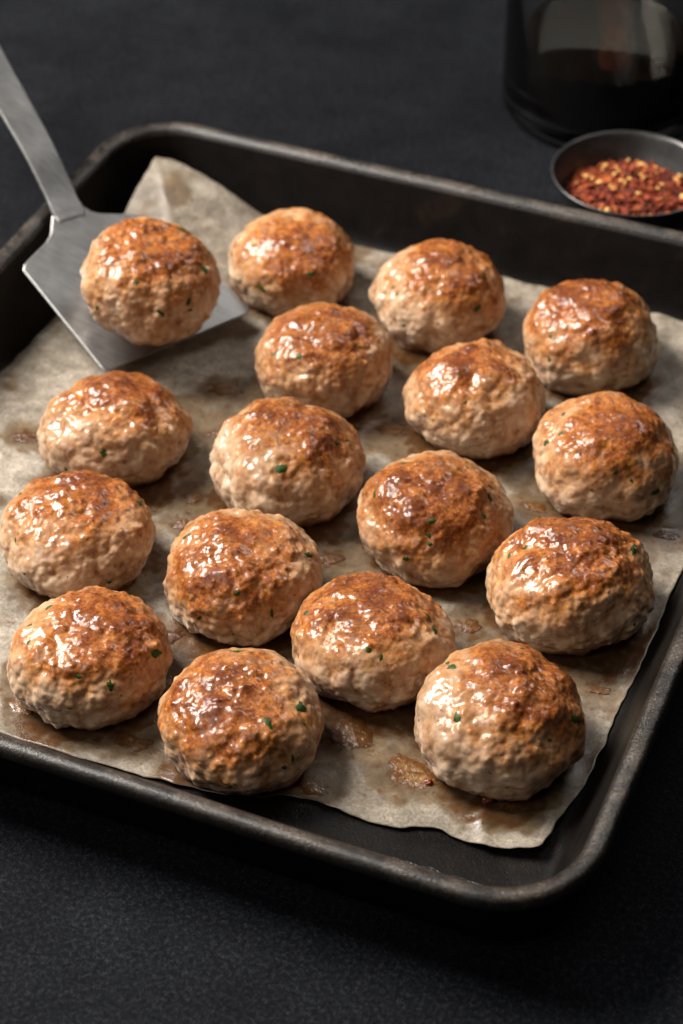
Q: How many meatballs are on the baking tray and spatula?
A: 17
